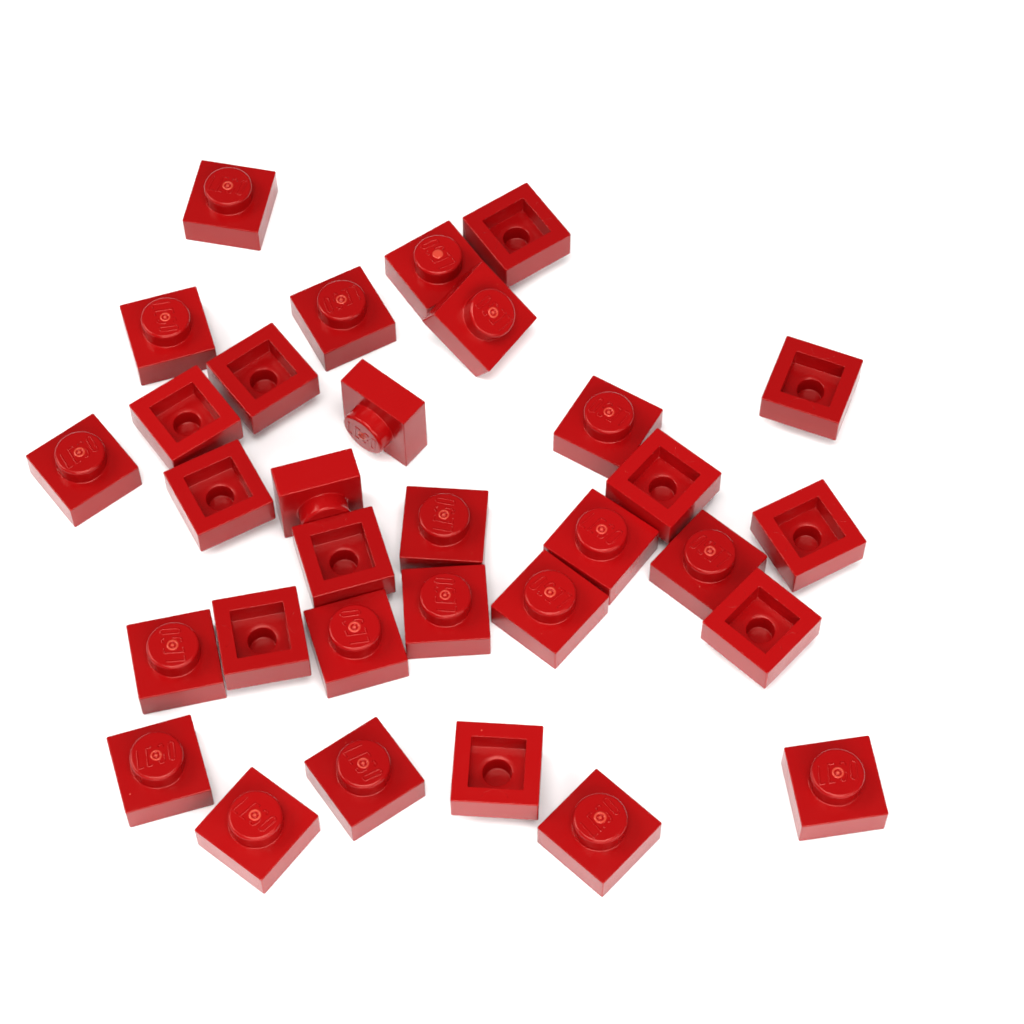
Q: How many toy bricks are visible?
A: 32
